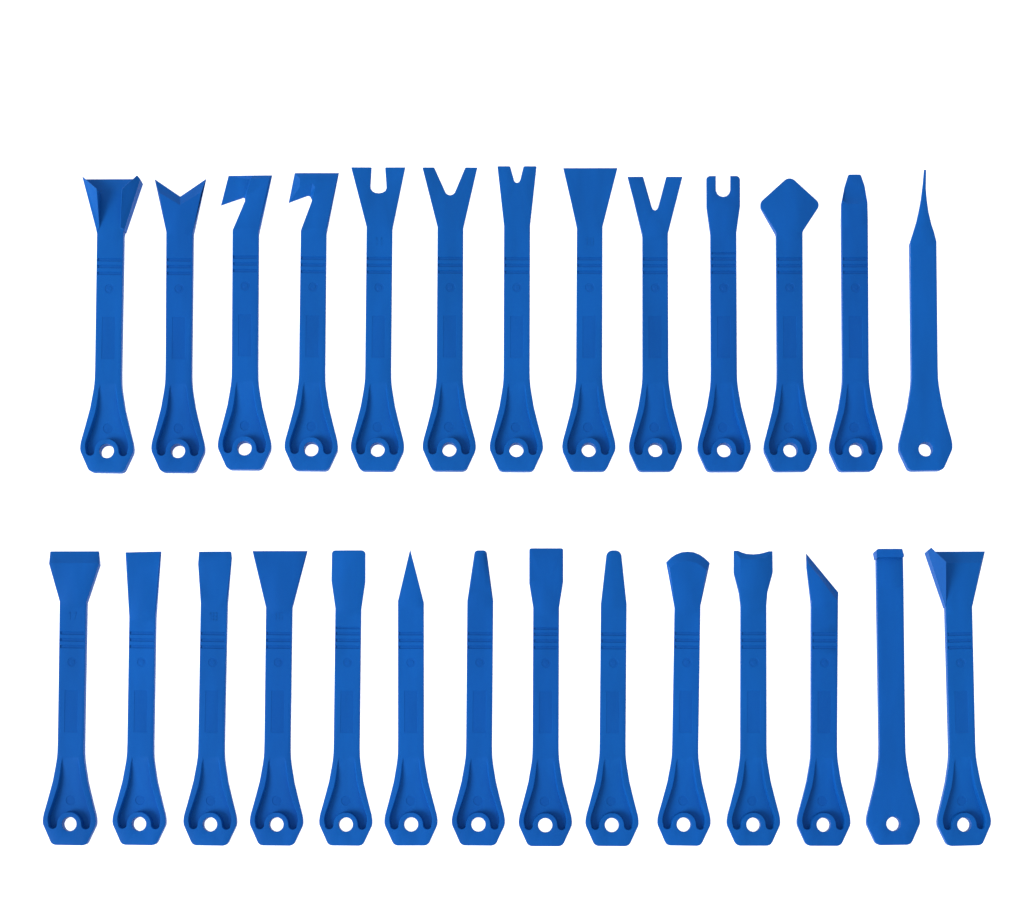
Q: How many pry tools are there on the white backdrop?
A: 27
